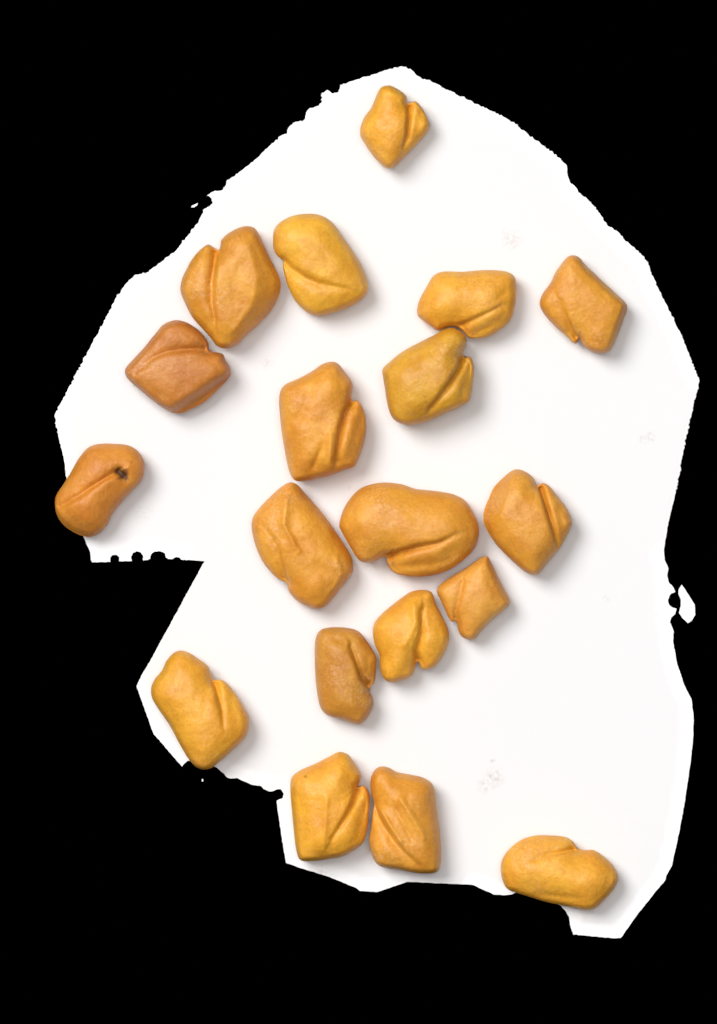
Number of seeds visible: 19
